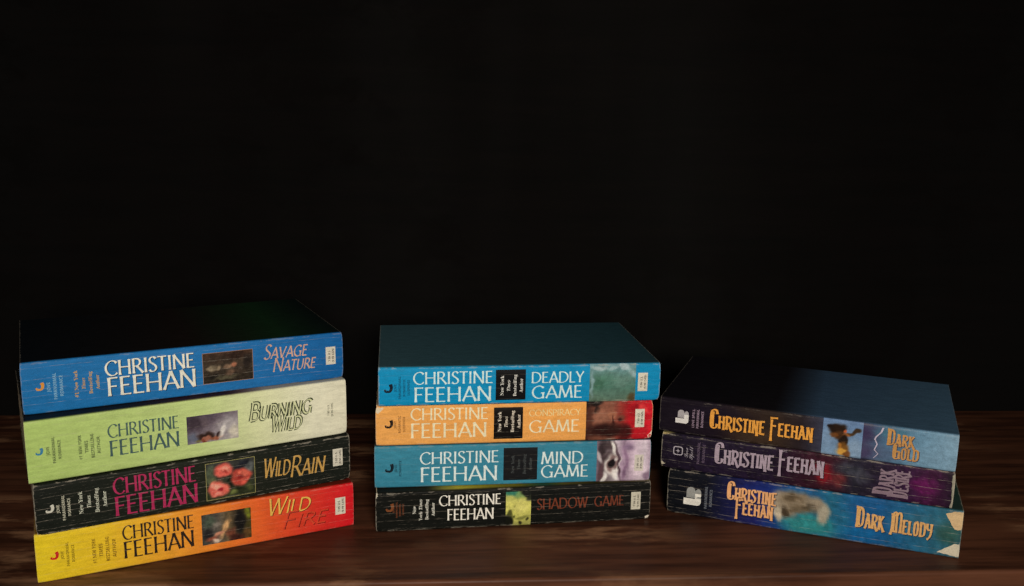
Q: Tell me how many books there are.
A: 11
